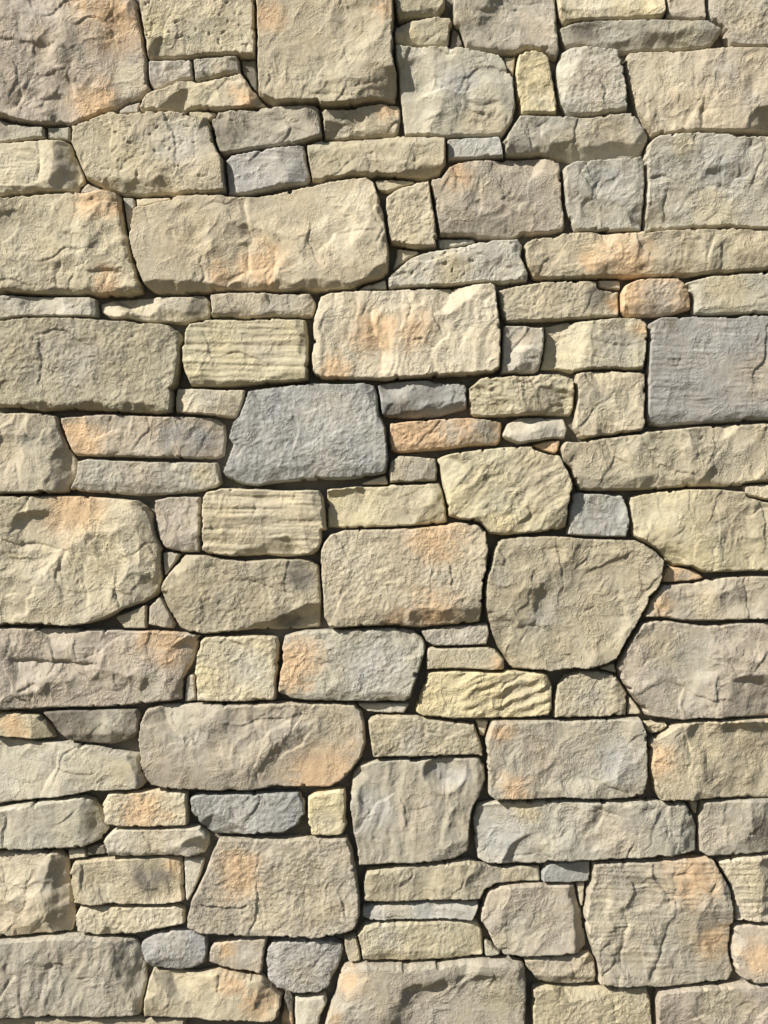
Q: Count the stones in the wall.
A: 150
